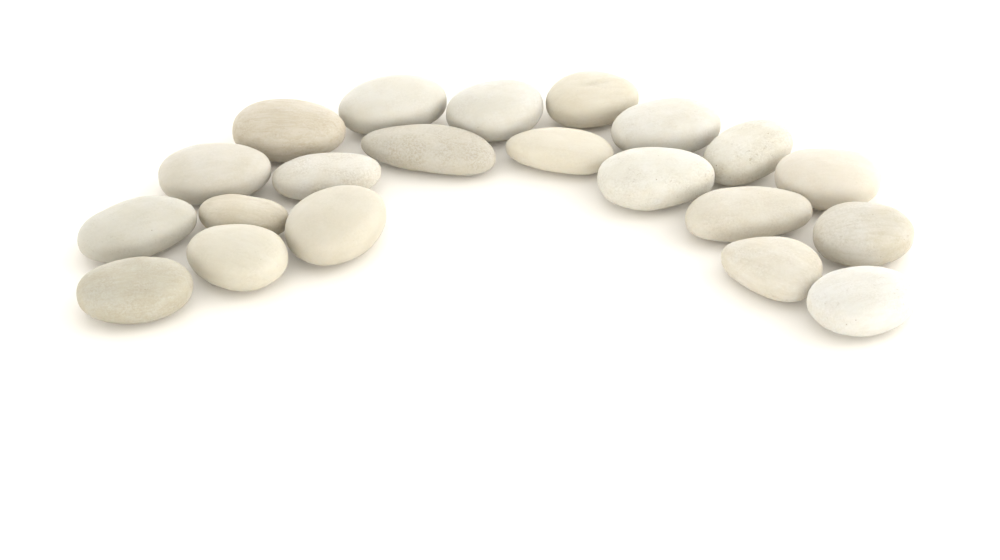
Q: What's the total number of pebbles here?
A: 21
